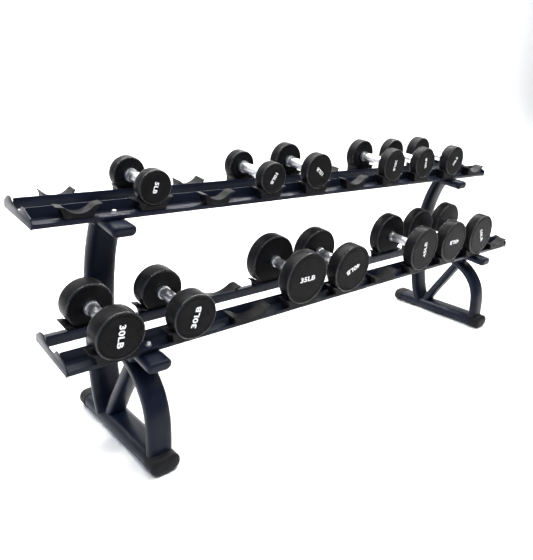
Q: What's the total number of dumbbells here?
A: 13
